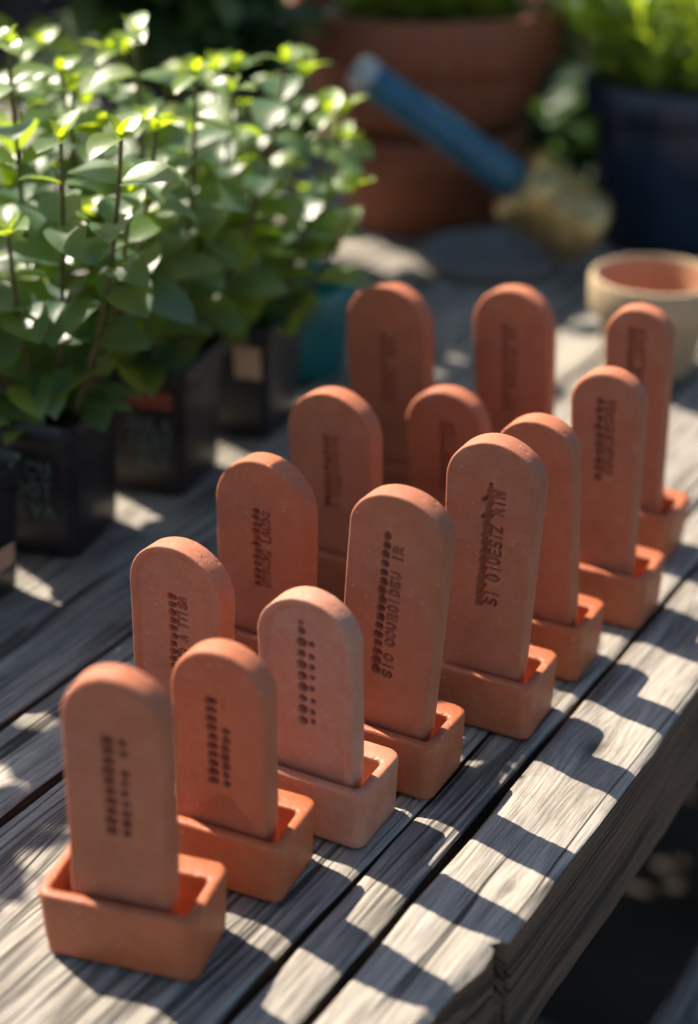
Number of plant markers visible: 14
